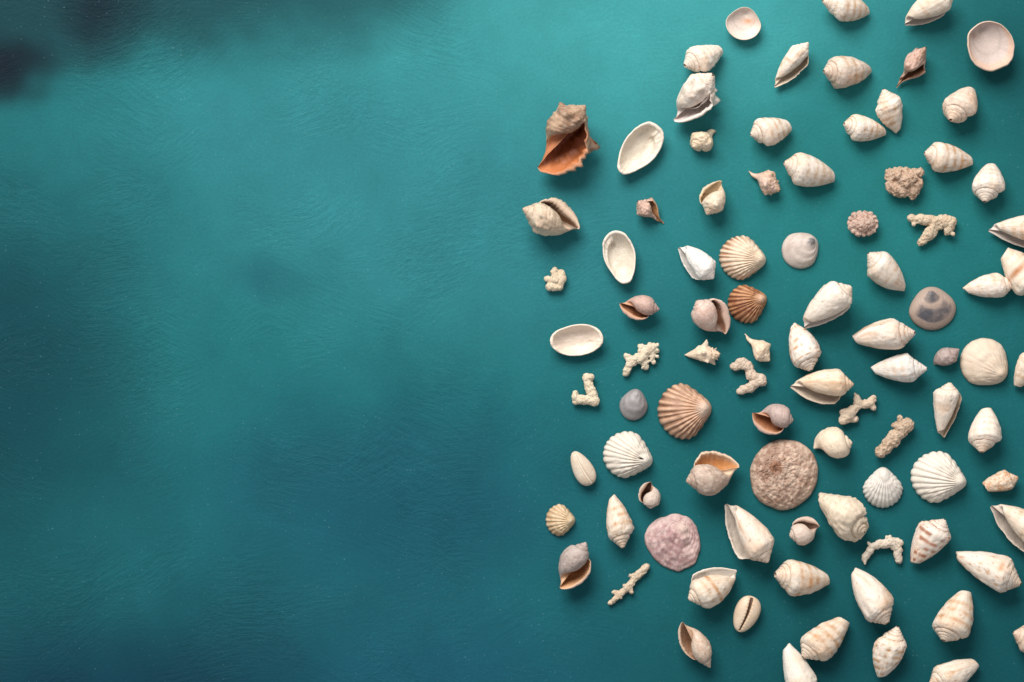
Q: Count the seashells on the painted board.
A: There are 81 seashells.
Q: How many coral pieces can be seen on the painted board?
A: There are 11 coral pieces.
